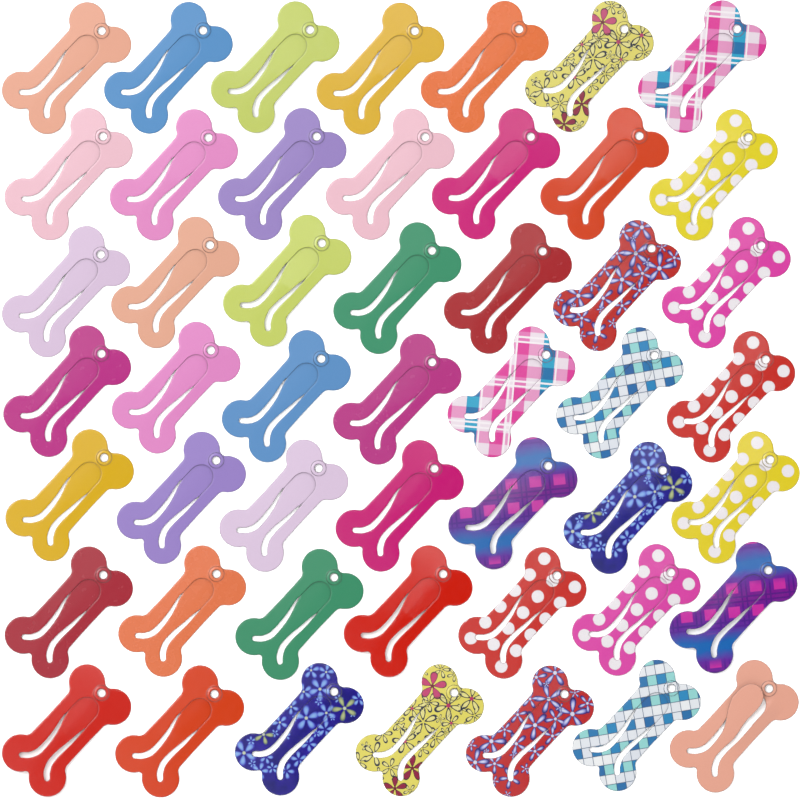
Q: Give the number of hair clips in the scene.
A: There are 49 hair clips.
